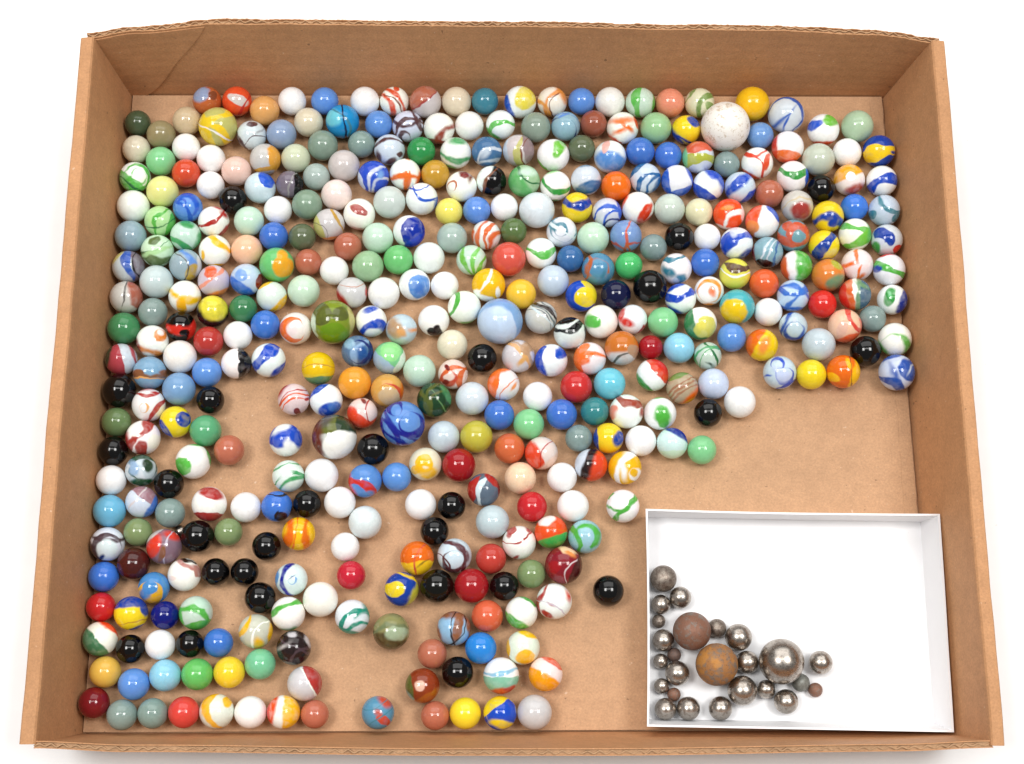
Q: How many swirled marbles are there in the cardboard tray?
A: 200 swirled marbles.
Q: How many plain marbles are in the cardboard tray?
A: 200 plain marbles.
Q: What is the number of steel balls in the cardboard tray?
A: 26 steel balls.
